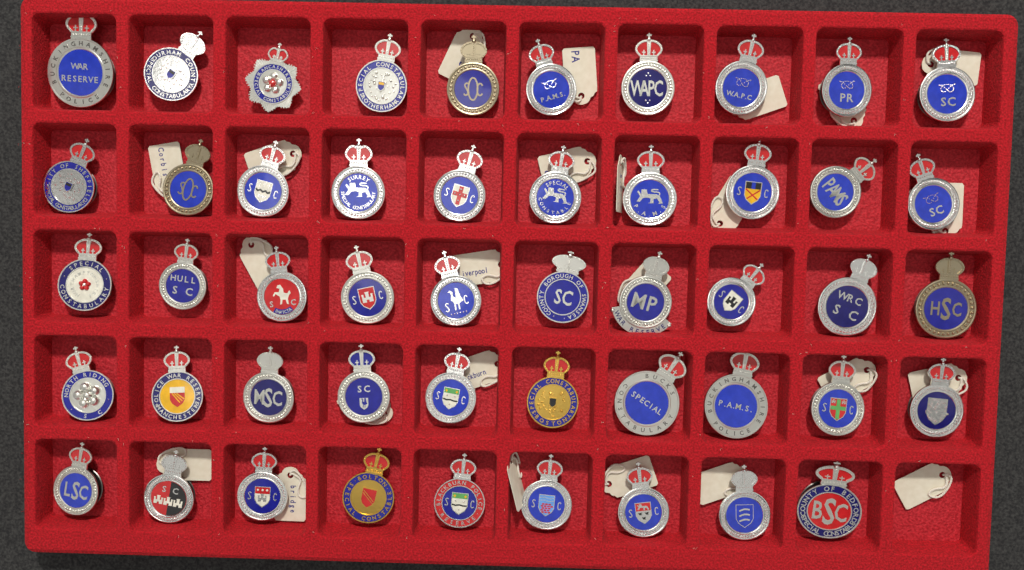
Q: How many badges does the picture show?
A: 49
